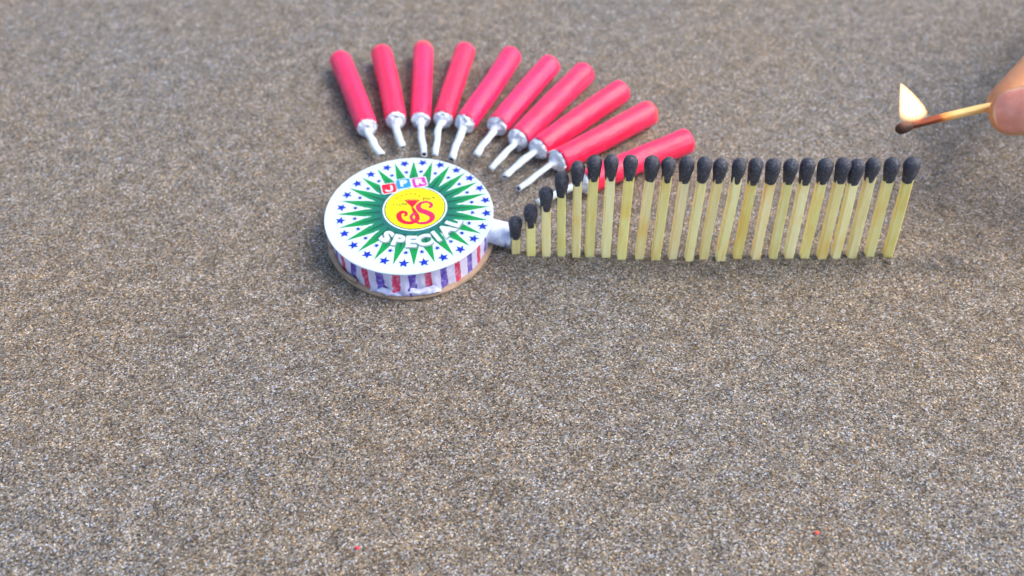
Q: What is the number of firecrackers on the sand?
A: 10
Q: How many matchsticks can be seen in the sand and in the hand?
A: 25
